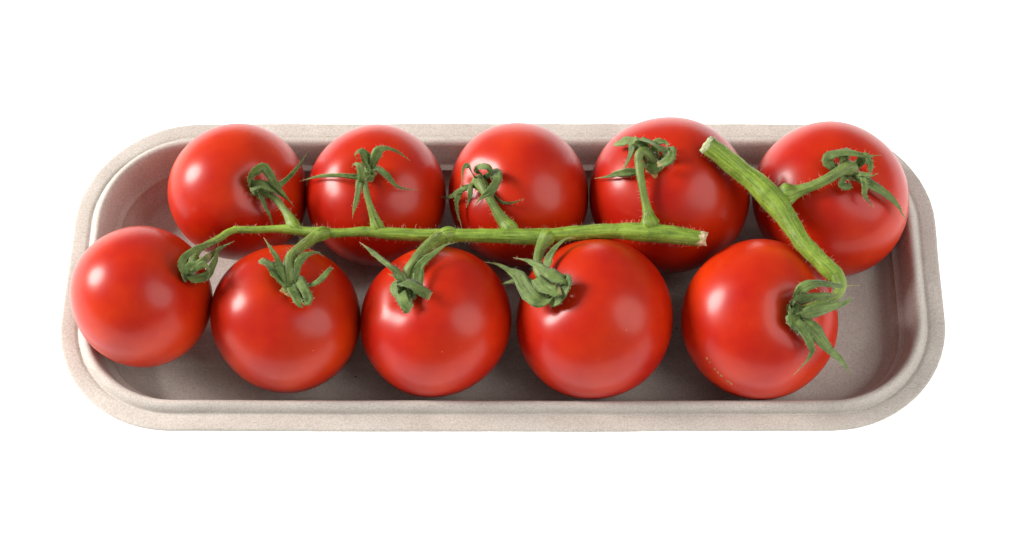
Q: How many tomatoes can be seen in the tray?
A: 10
